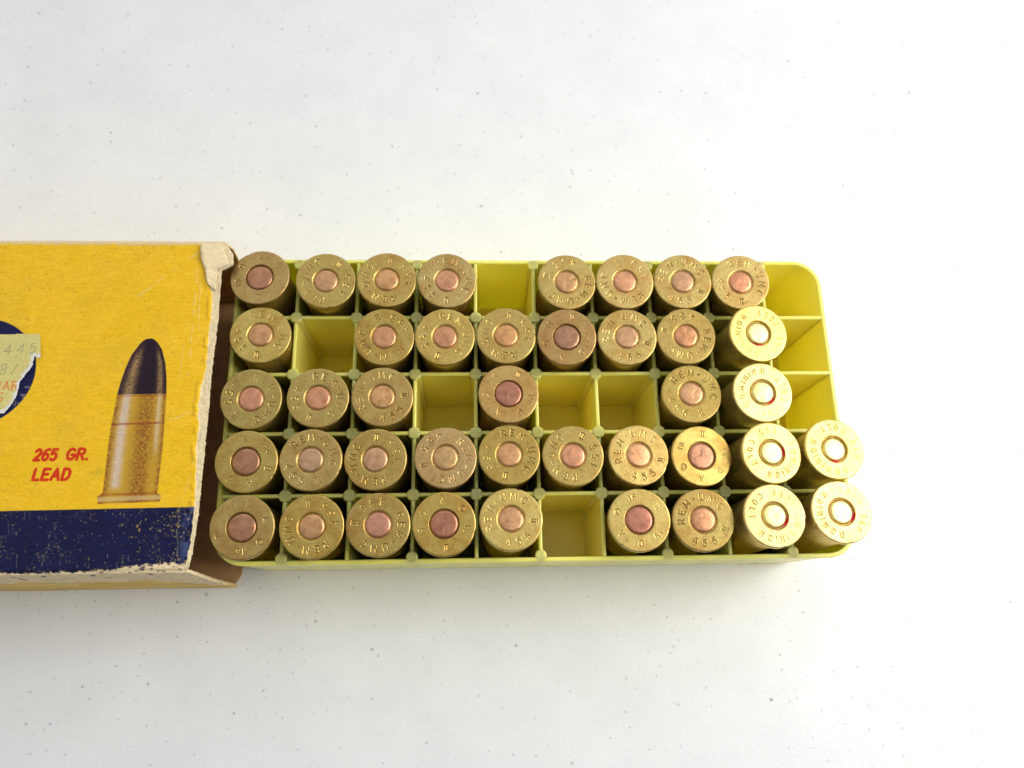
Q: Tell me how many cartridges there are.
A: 41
